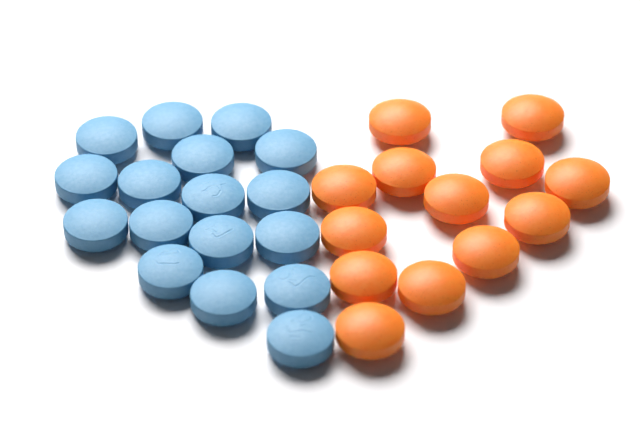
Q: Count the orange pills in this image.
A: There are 13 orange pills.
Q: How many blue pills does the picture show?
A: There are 17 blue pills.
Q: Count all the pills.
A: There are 30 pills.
